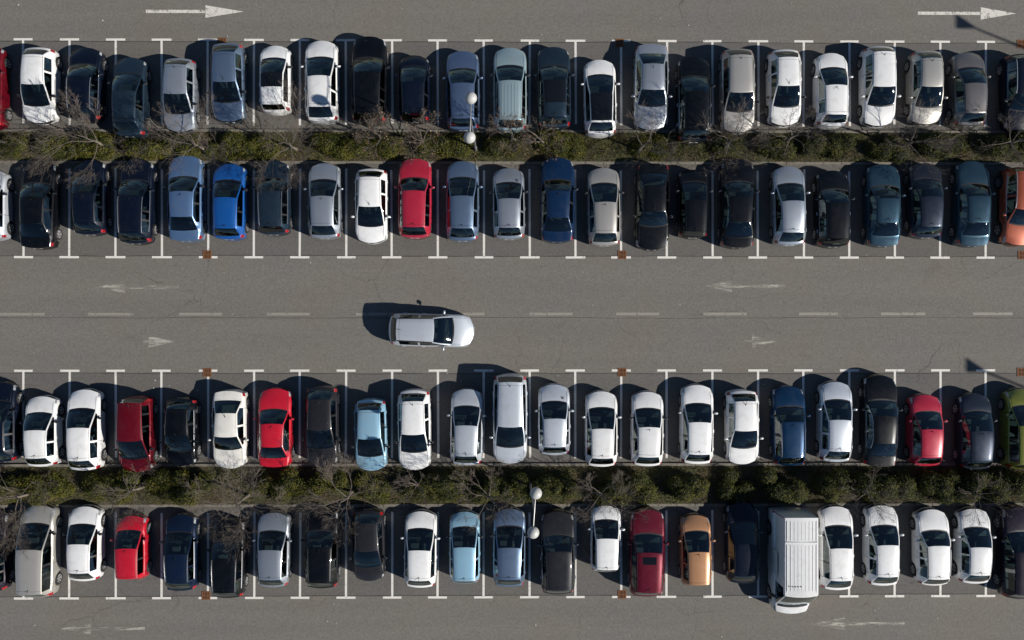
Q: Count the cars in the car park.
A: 92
